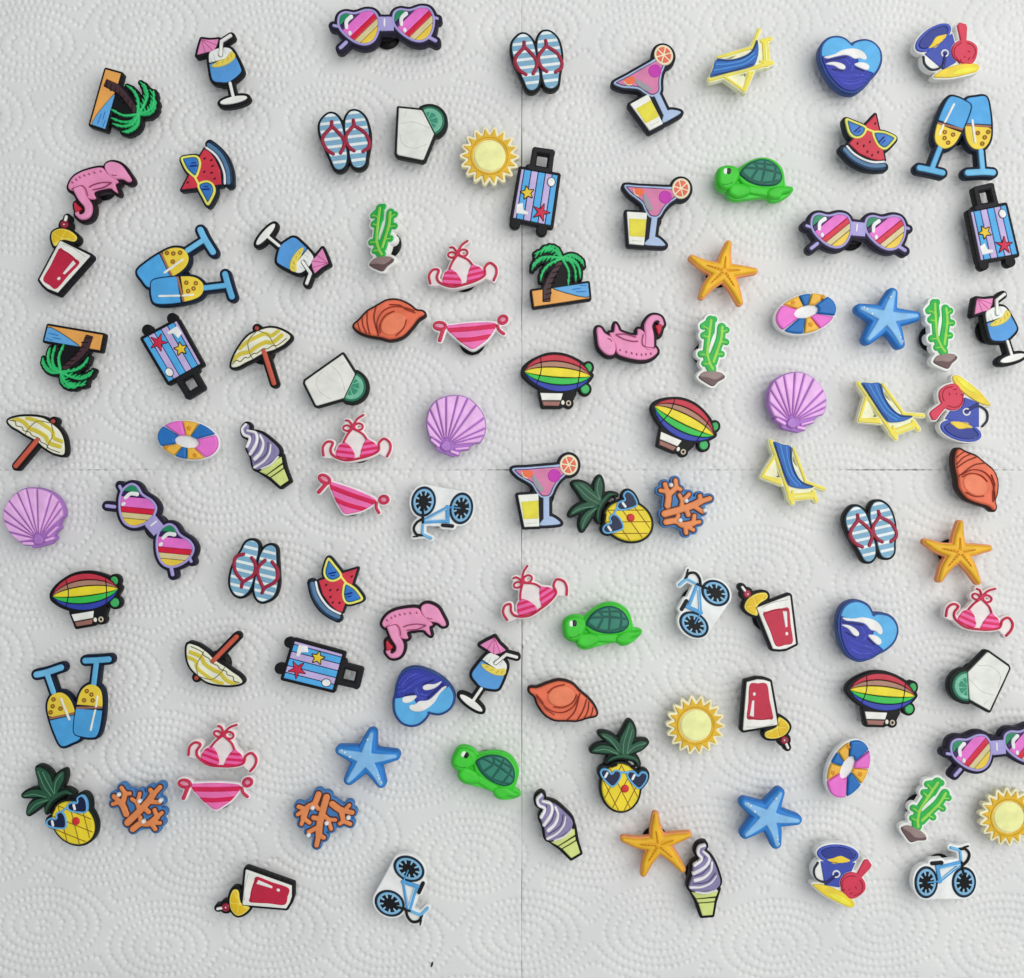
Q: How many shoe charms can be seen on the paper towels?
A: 100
